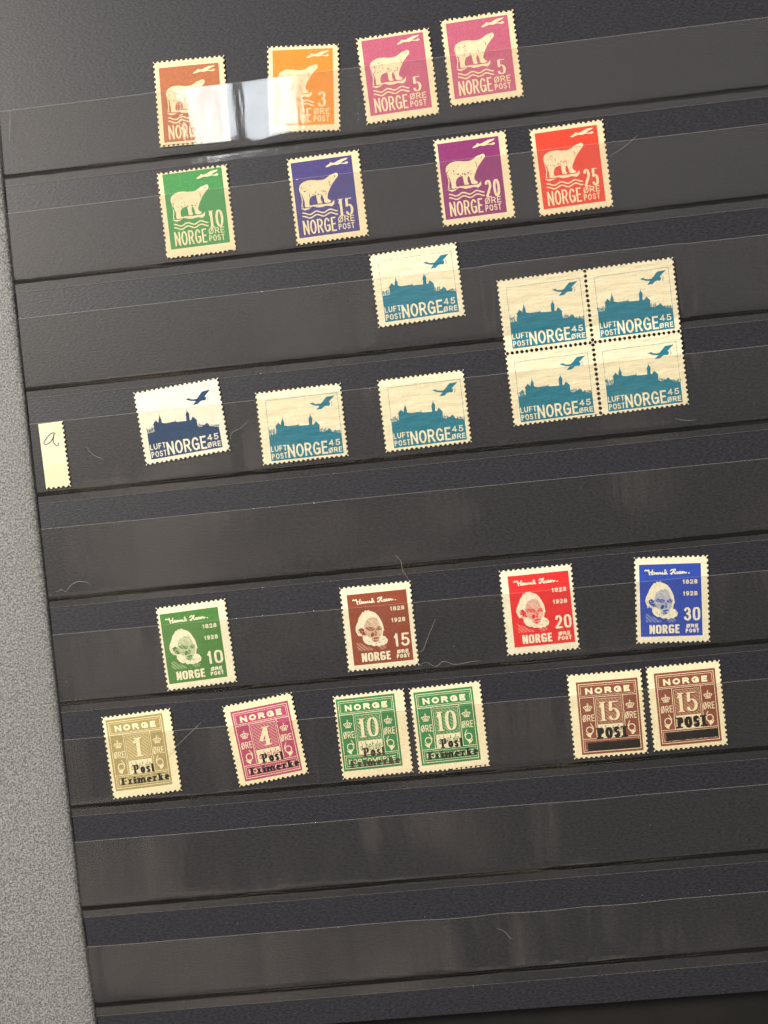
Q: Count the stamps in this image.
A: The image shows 26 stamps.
